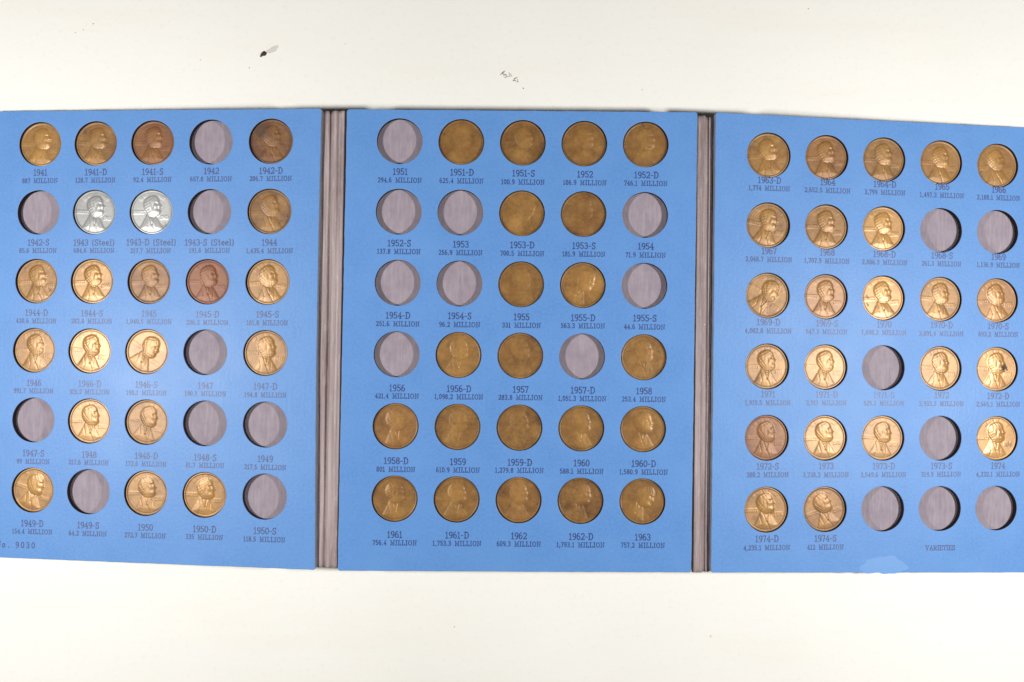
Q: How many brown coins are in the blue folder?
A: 63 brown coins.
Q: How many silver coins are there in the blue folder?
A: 2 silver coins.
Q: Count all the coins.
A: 65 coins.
